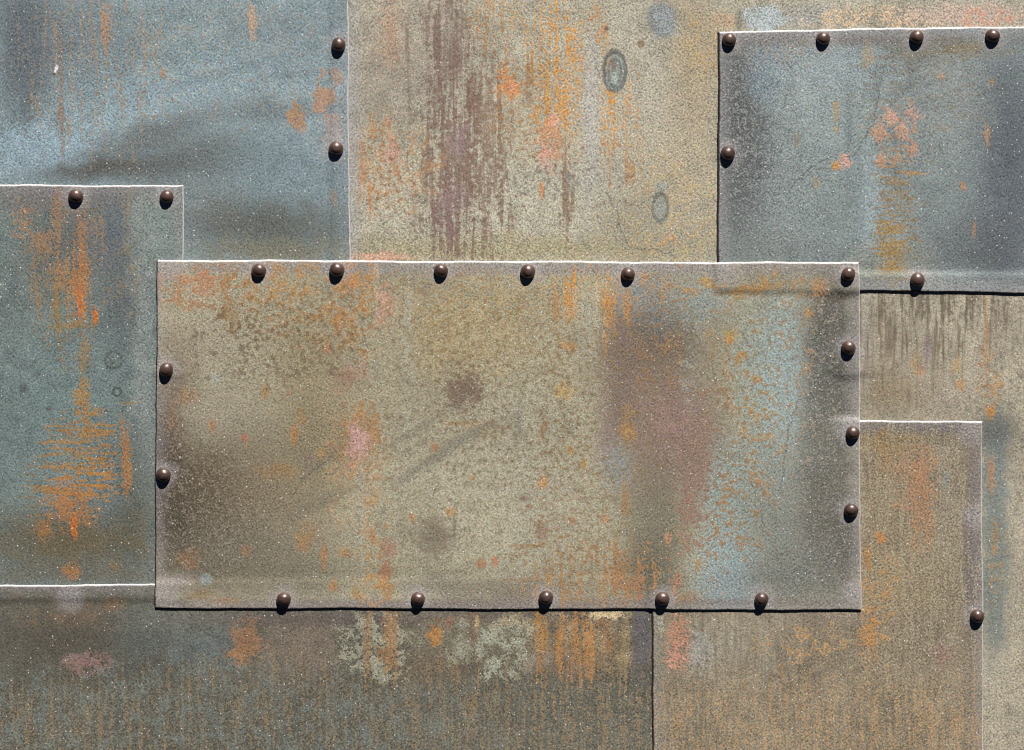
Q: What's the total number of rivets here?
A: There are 27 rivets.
